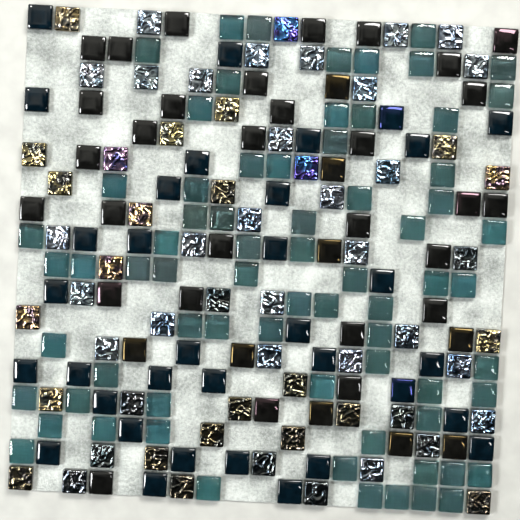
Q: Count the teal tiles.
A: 71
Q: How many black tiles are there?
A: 73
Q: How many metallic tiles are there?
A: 61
